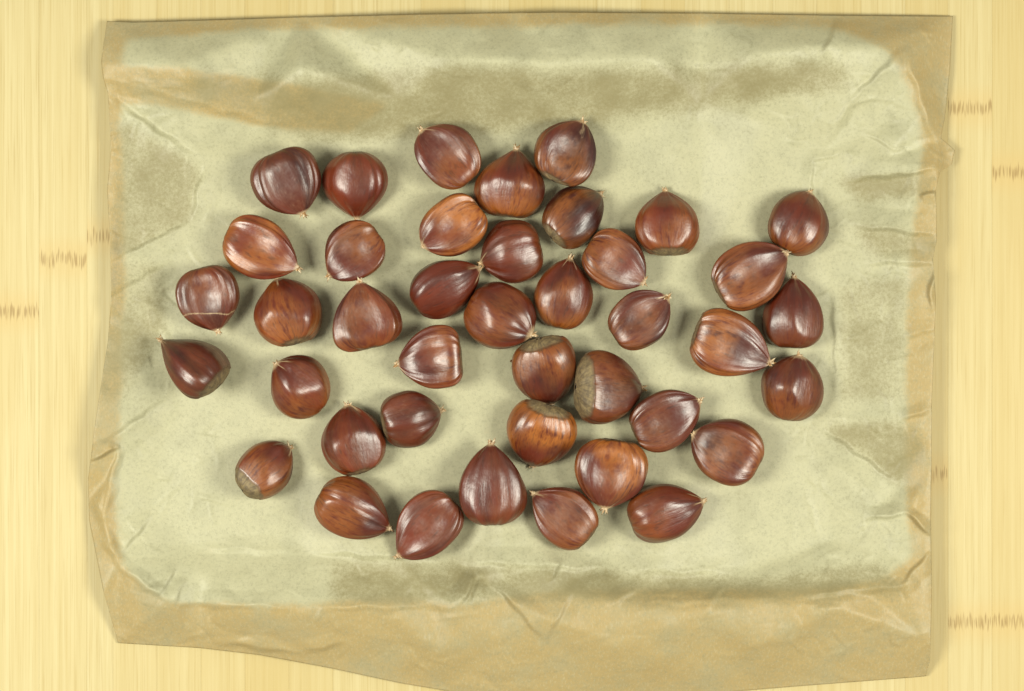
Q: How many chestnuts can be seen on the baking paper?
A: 41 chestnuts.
